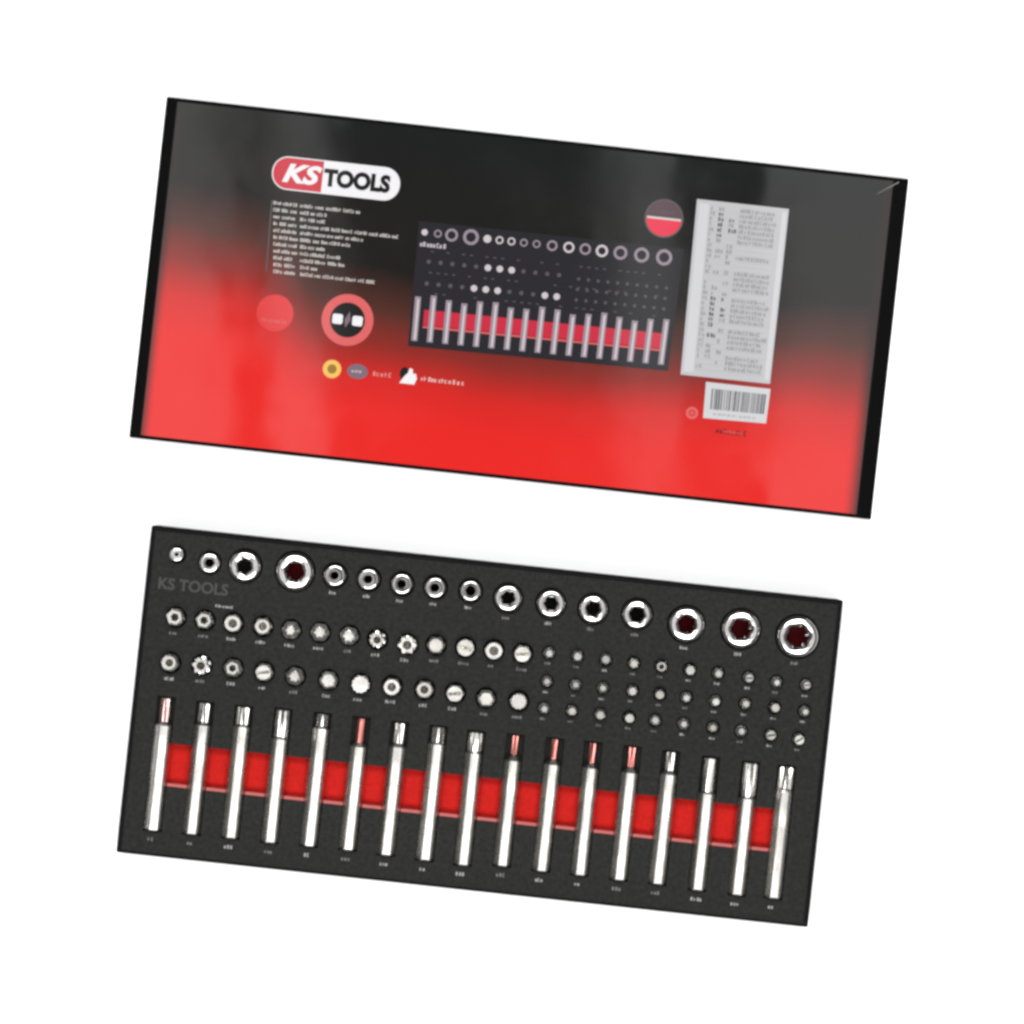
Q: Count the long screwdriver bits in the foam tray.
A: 17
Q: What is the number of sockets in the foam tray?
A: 16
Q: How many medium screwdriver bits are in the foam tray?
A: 25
